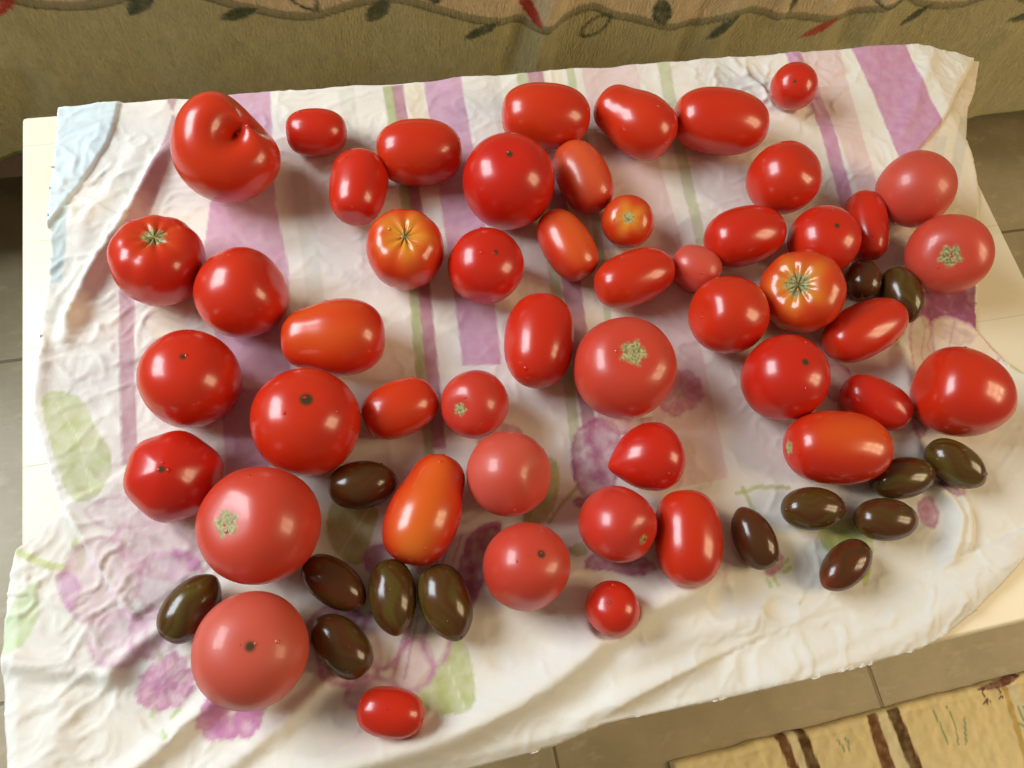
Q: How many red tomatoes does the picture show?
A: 49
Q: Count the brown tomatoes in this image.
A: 14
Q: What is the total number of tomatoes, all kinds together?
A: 63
